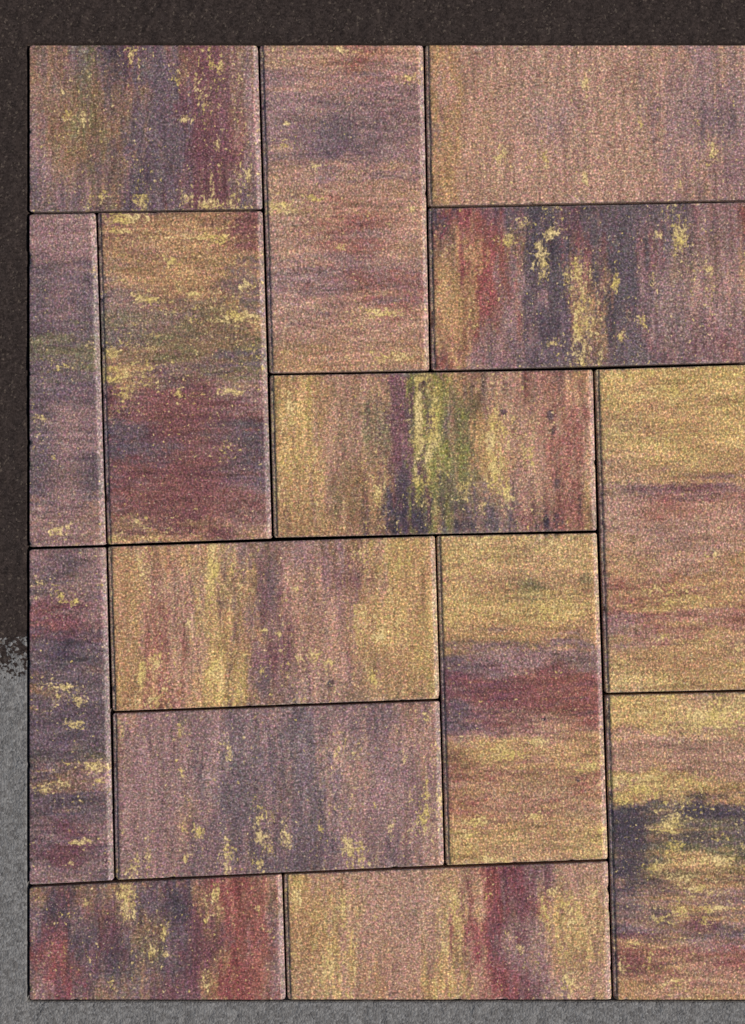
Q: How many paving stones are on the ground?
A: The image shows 15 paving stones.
